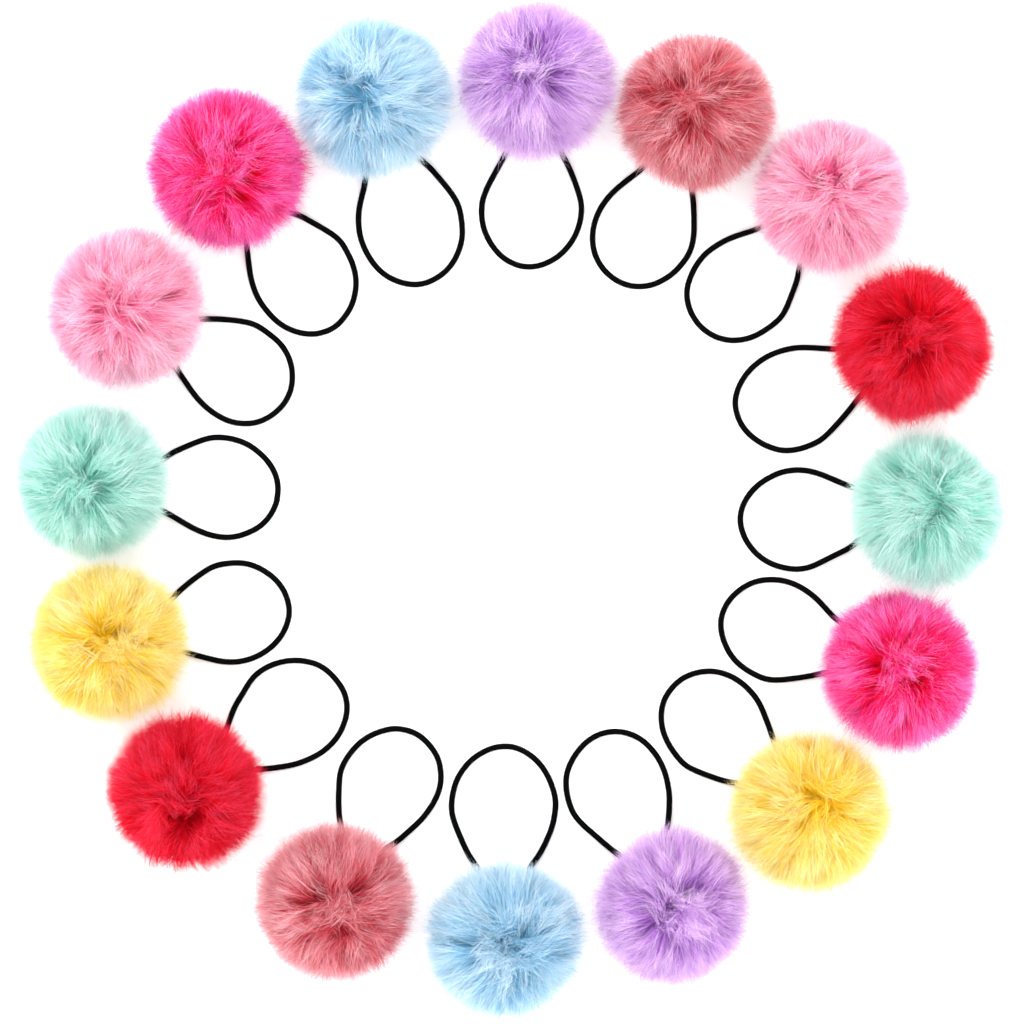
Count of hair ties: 16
